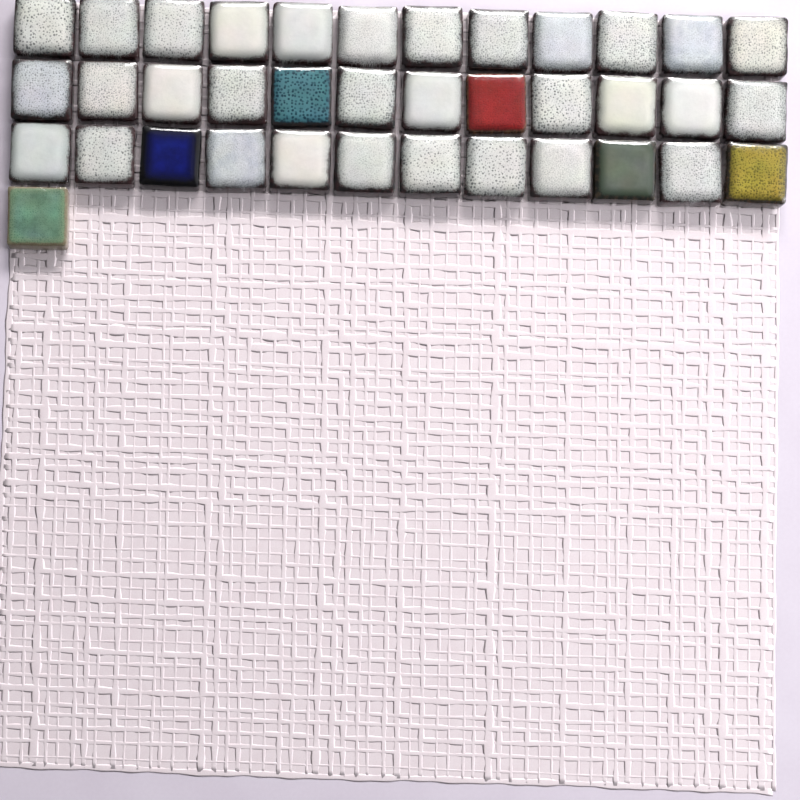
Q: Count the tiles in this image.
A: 37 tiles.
